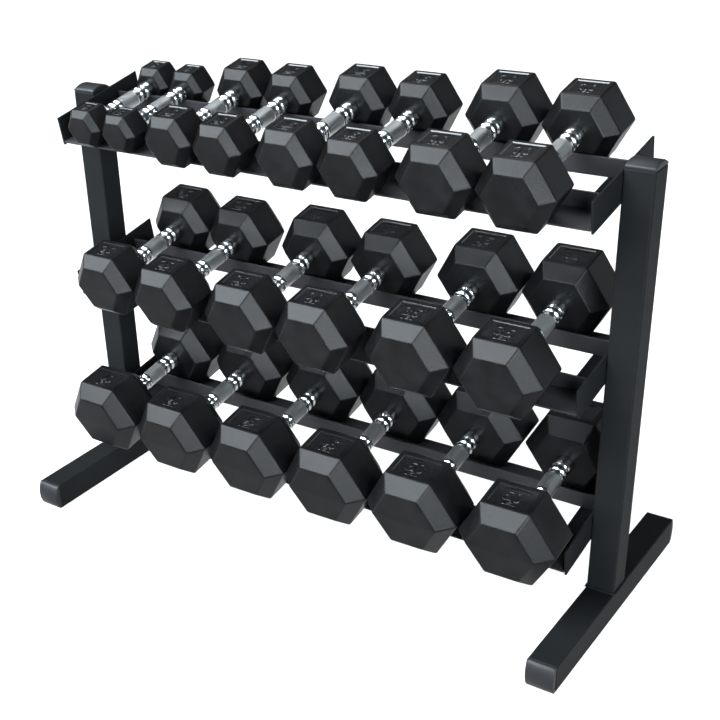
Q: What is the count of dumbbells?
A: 20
